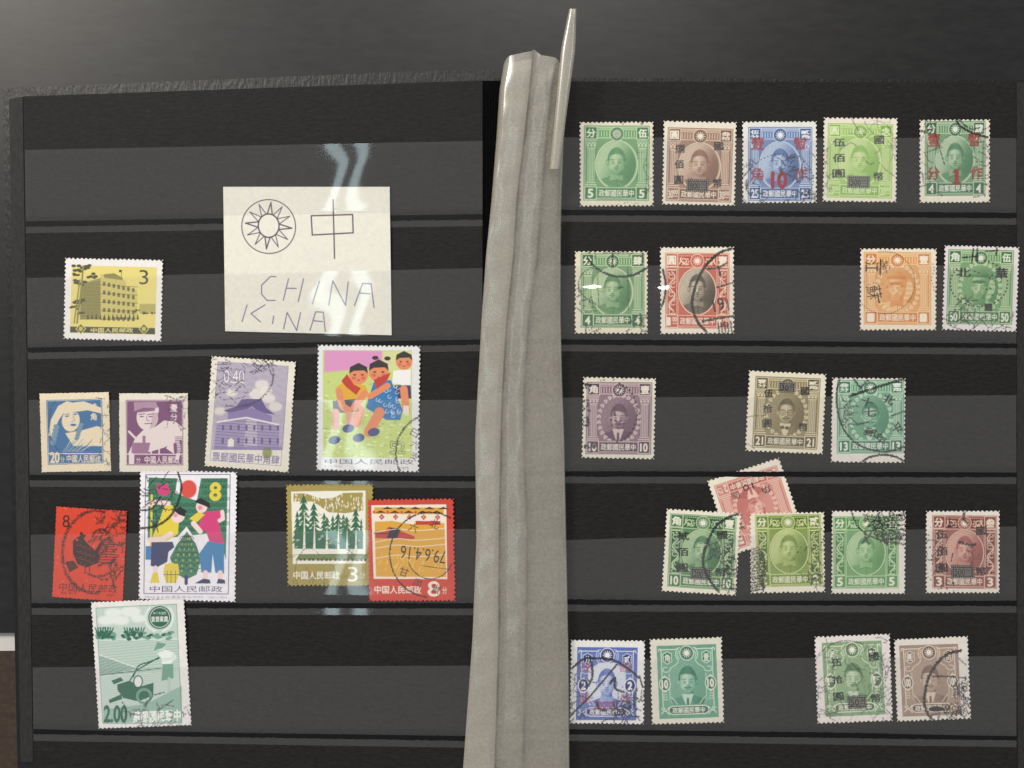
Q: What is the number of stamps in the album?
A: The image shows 31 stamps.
